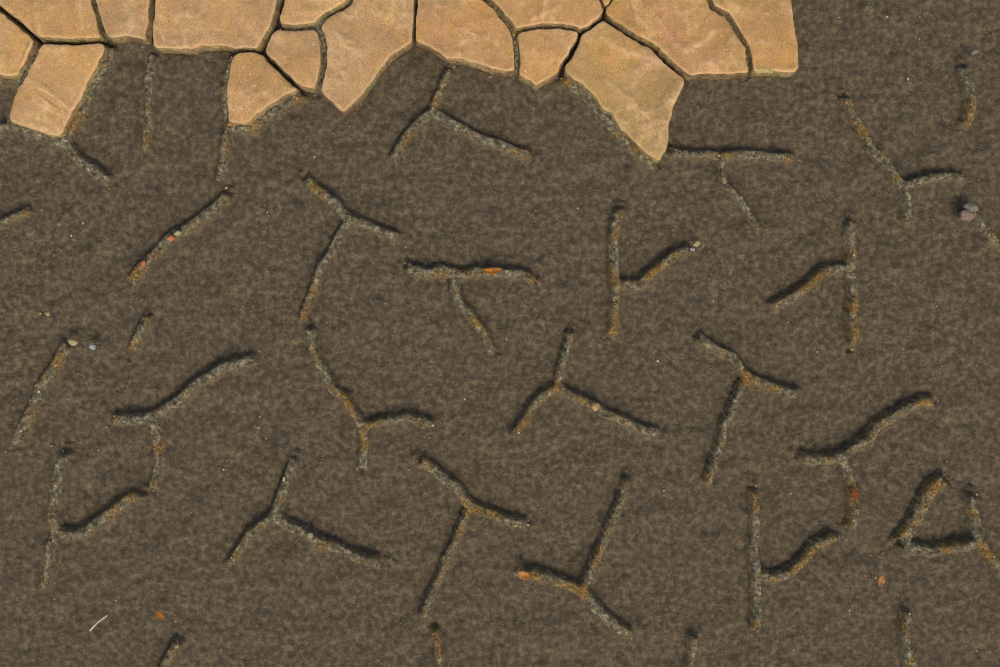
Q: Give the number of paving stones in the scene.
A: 16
